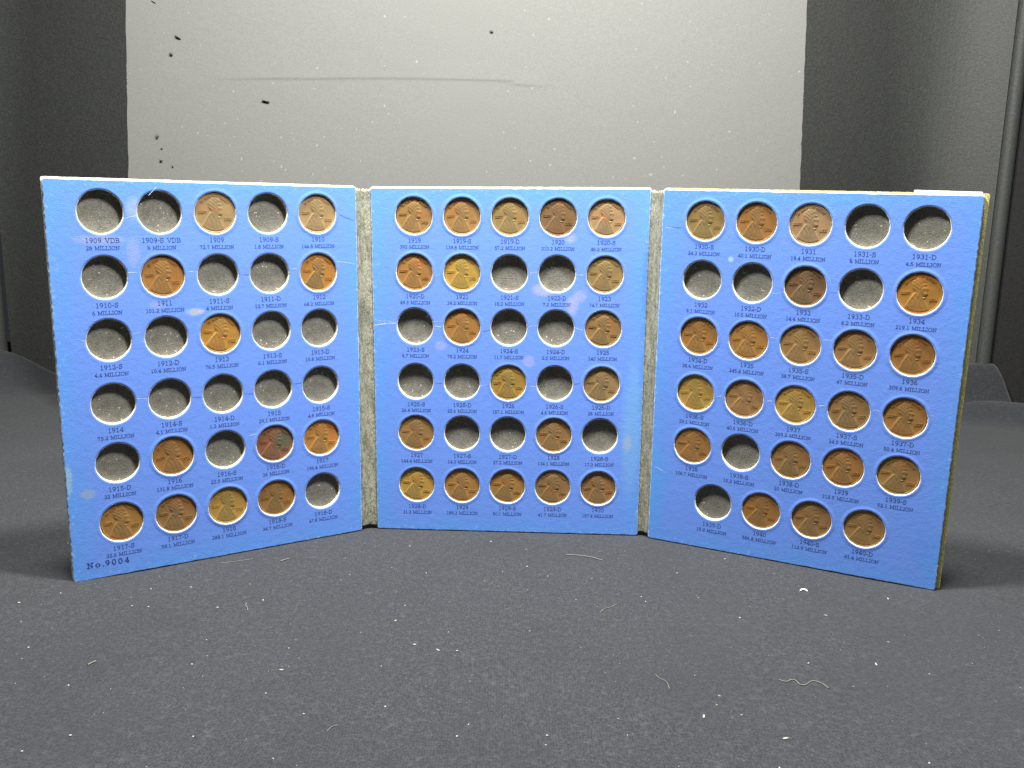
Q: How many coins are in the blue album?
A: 53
